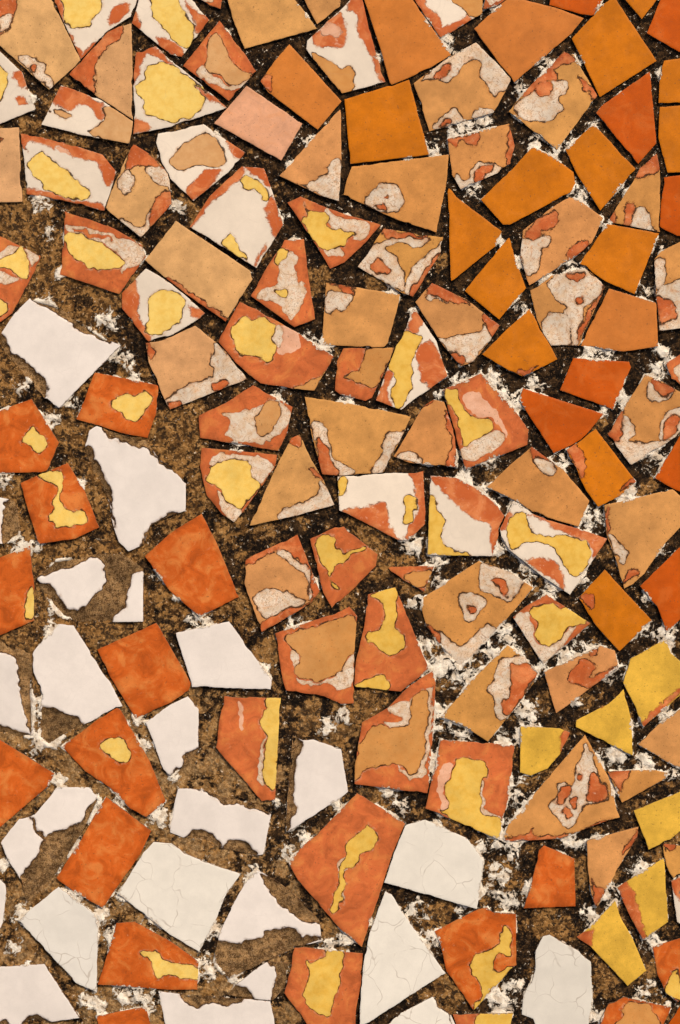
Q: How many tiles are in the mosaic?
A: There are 145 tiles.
